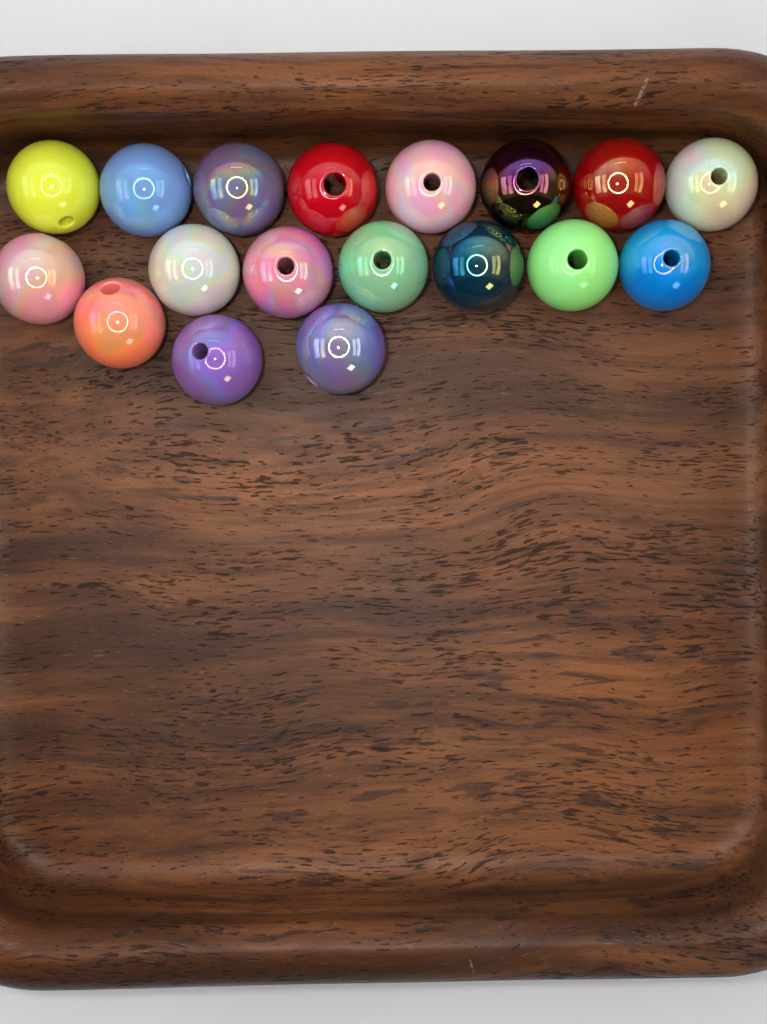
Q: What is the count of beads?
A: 18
